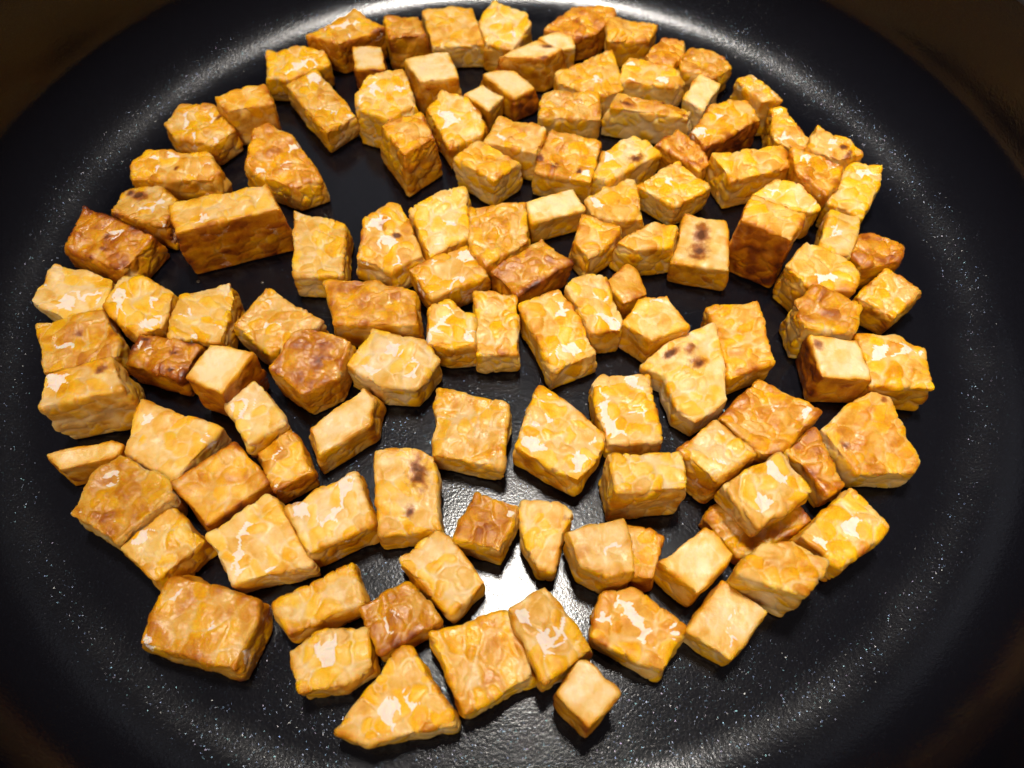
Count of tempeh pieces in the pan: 122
